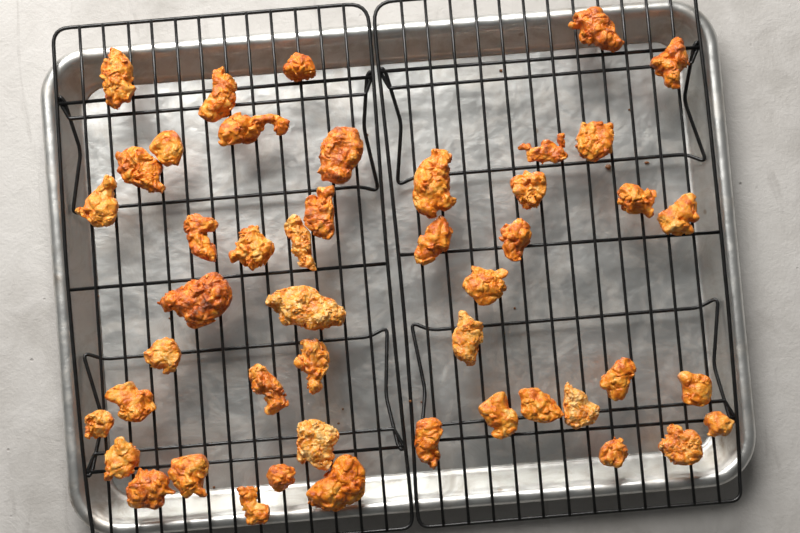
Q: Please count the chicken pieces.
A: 47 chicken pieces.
